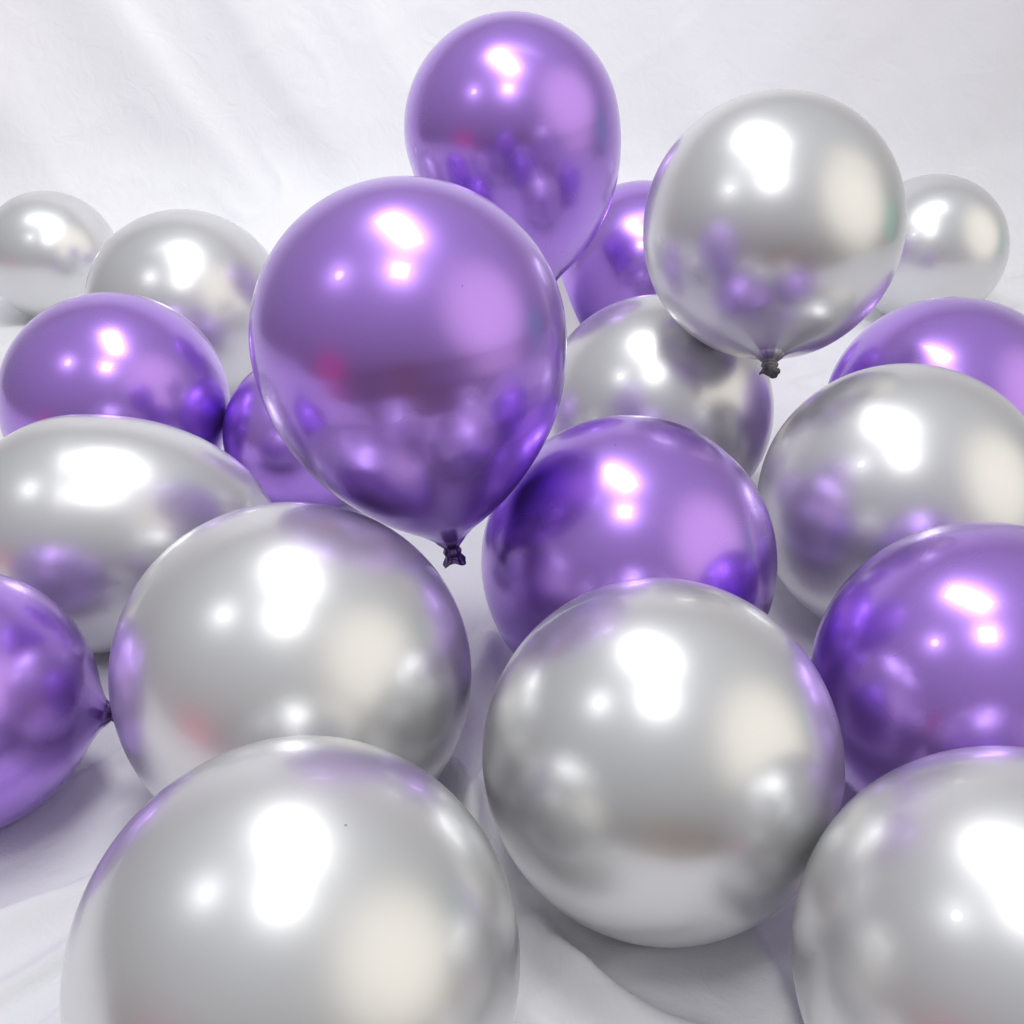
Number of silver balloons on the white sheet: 11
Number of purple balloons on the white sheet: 9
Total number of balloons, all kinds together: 20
